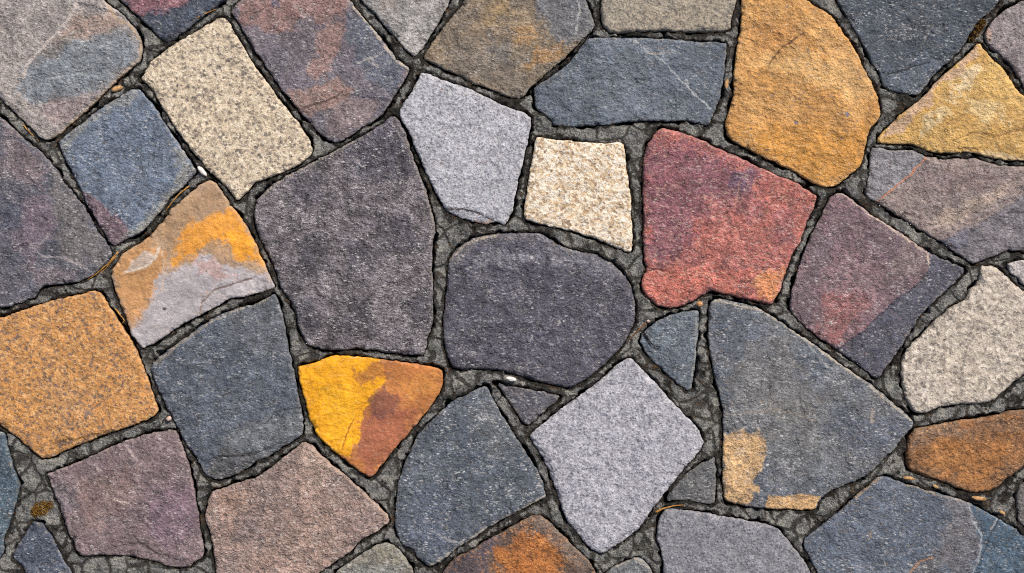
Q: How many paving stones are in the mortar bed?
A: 44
